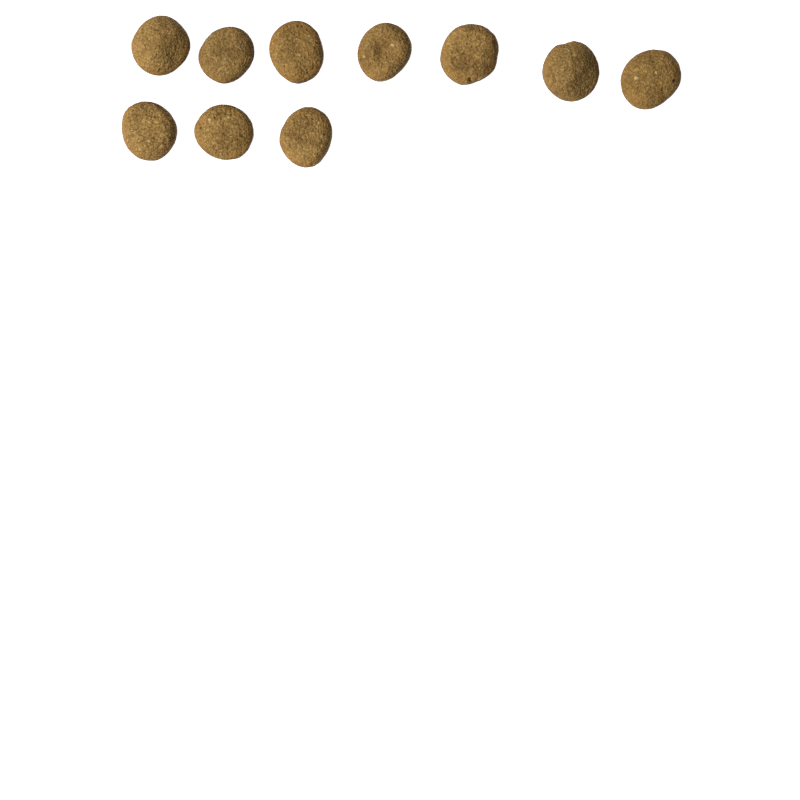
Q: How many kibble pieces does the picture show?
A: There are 10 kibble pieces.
